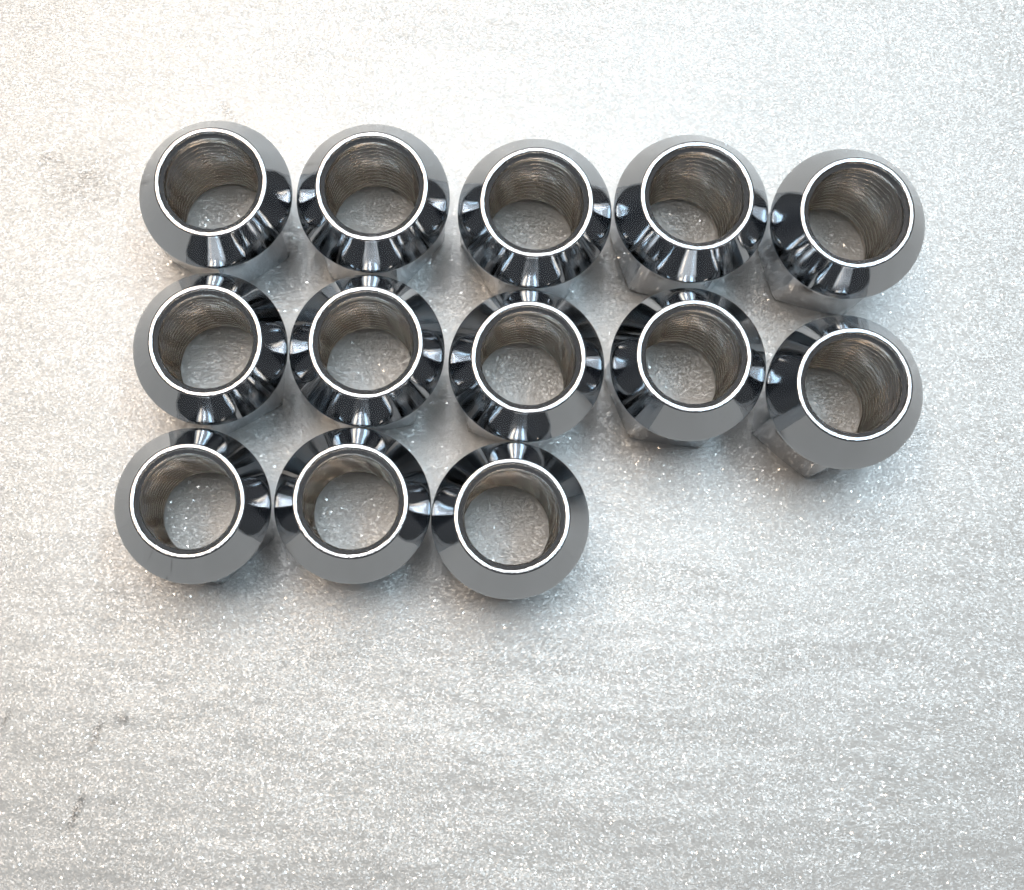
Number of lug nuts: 13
